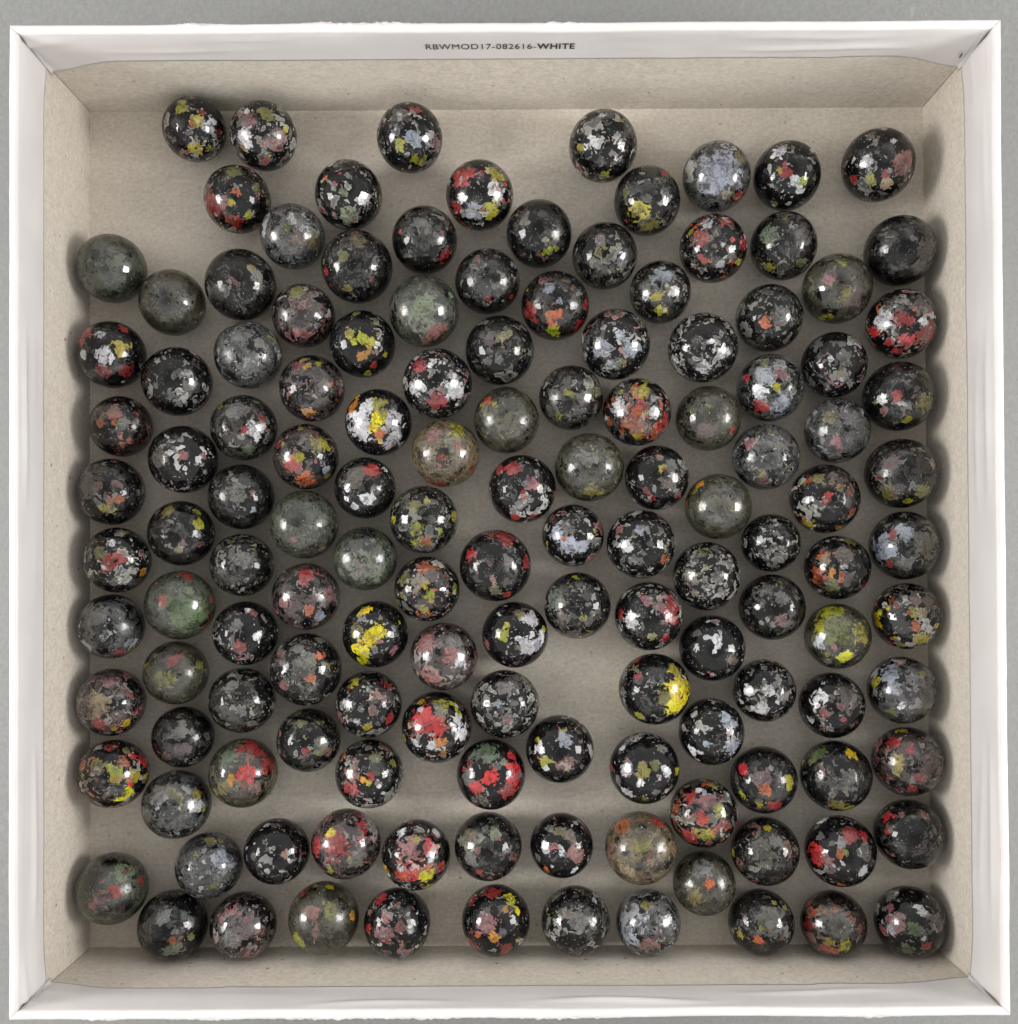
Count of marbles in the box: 137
